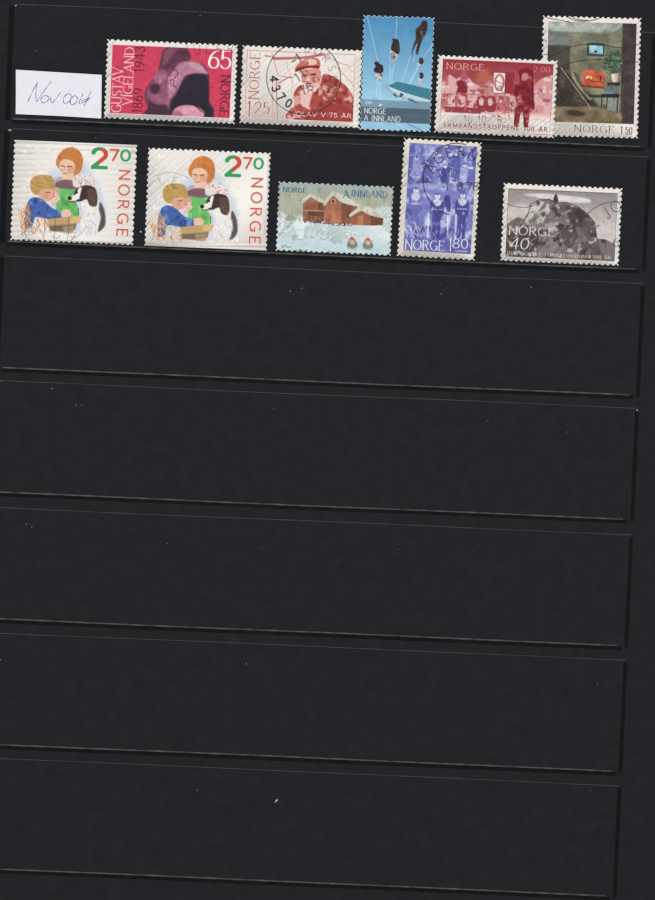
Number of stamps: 10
